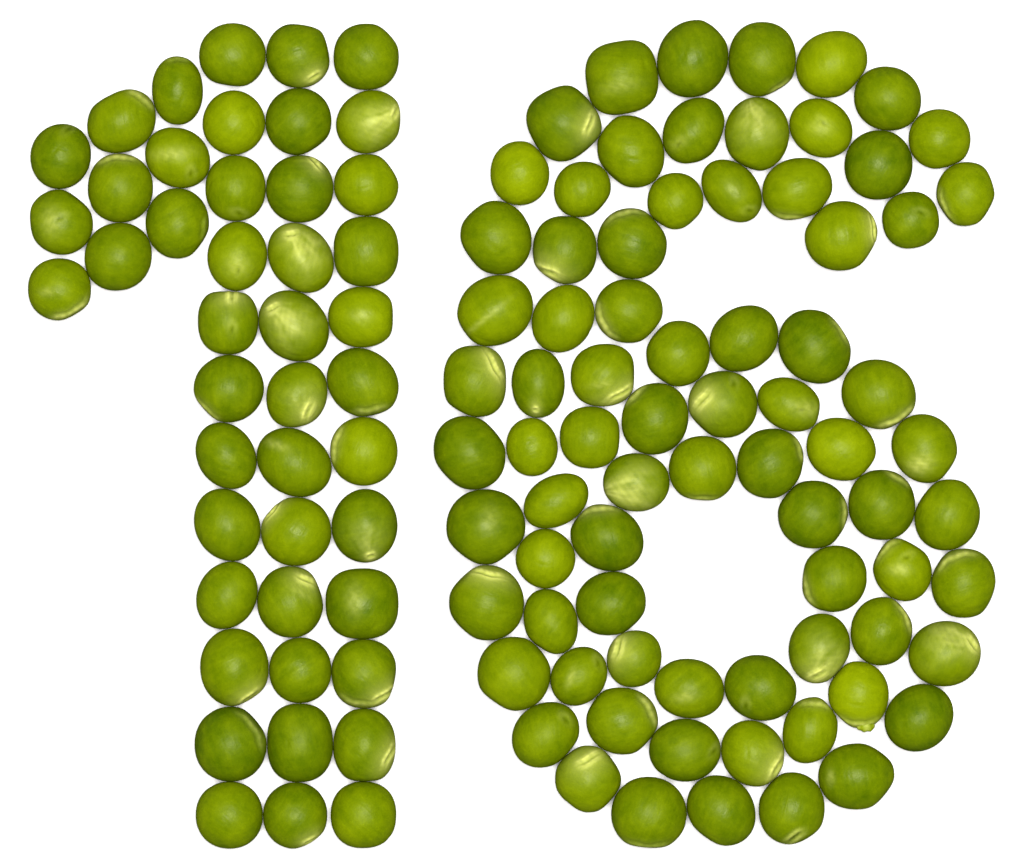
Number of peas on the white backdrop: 122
